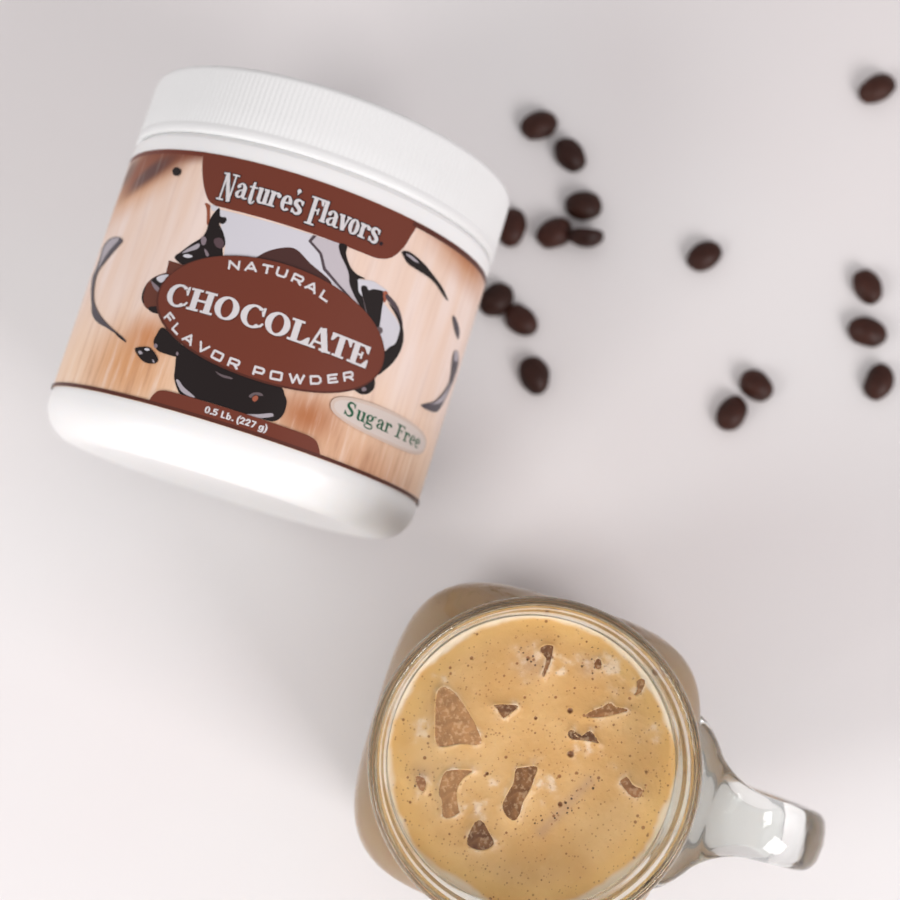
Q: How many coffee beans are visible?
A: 16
